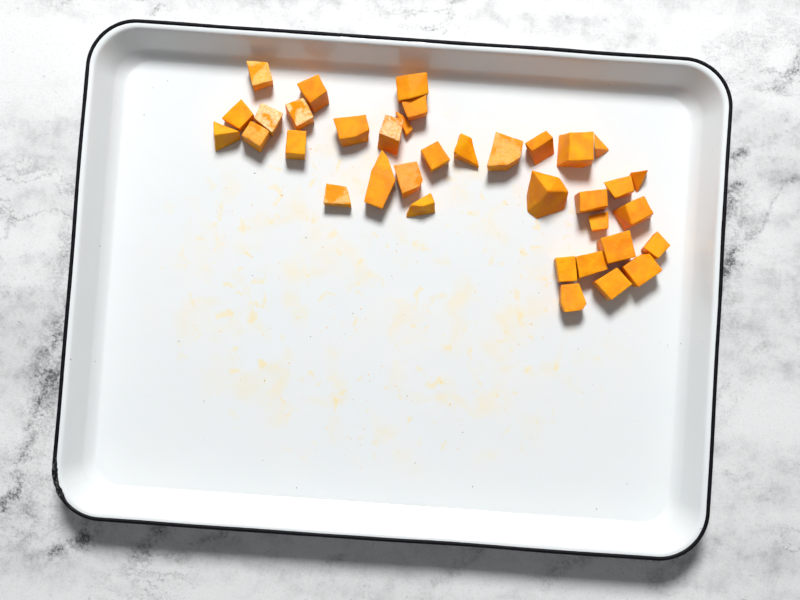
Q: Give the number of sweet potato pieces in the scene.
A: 36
